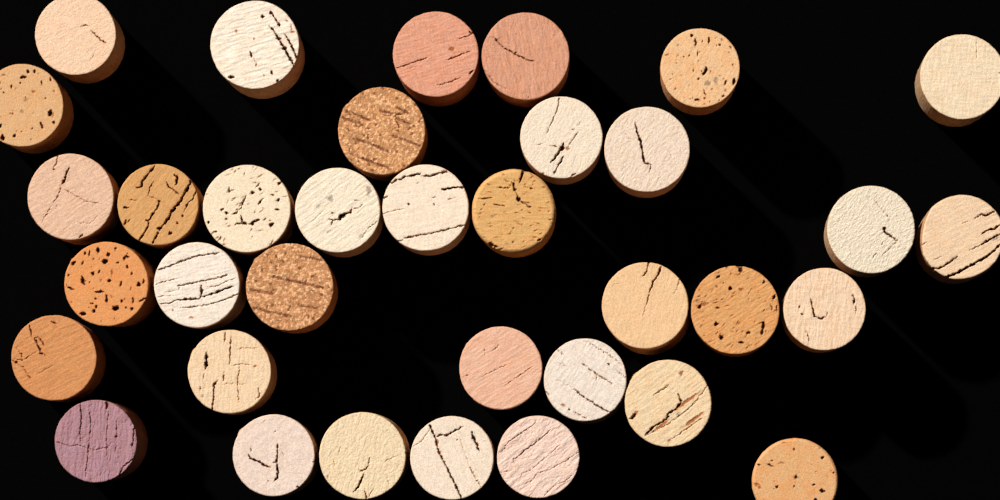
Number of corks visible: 35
